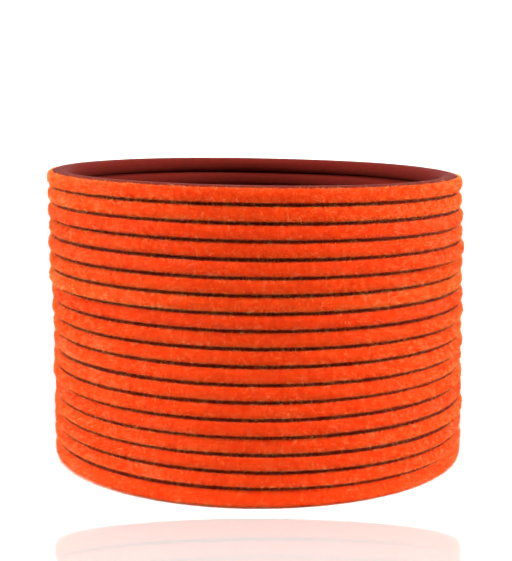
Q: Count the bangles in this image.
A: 18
